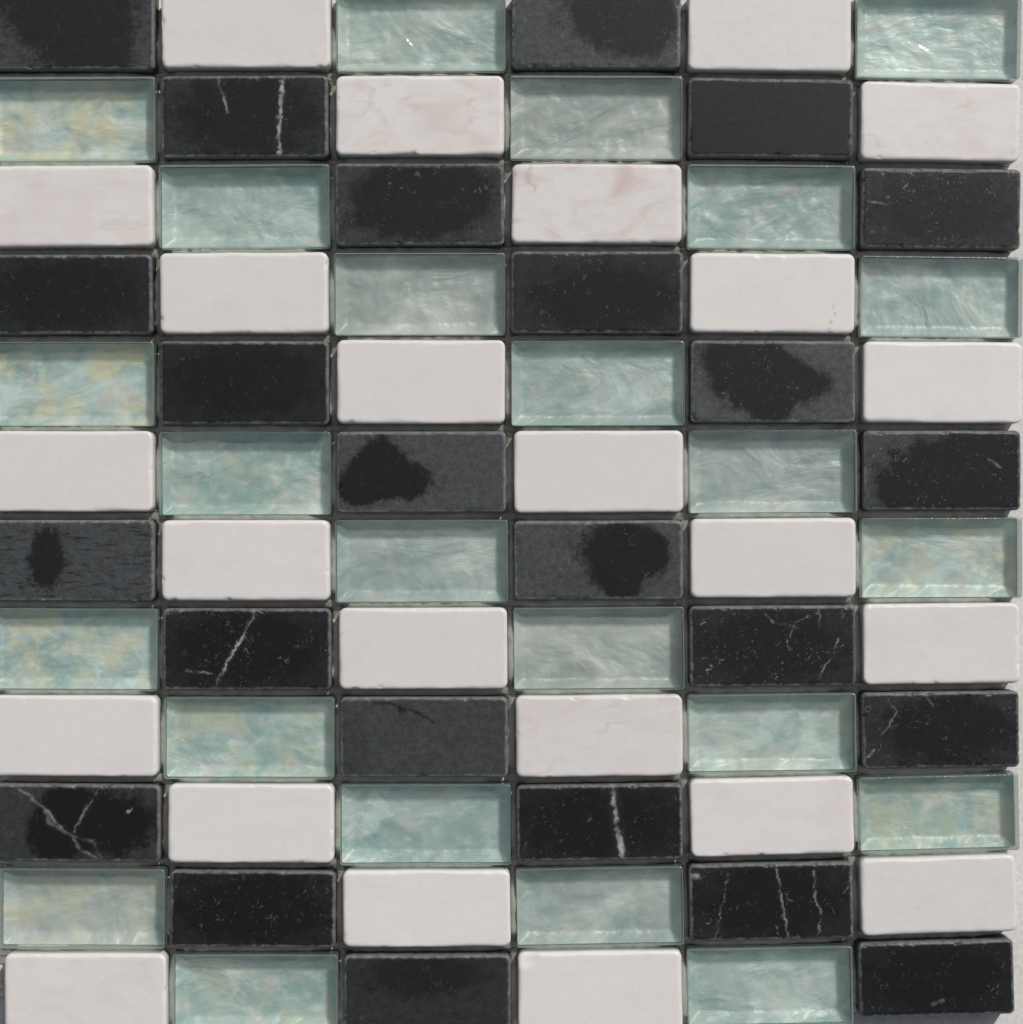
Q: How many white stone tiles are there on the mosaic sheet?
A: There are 24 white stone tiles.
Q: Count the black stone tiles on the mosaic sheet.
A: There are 24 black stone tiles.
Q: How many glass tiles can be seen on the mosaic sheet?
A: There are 24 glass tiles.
